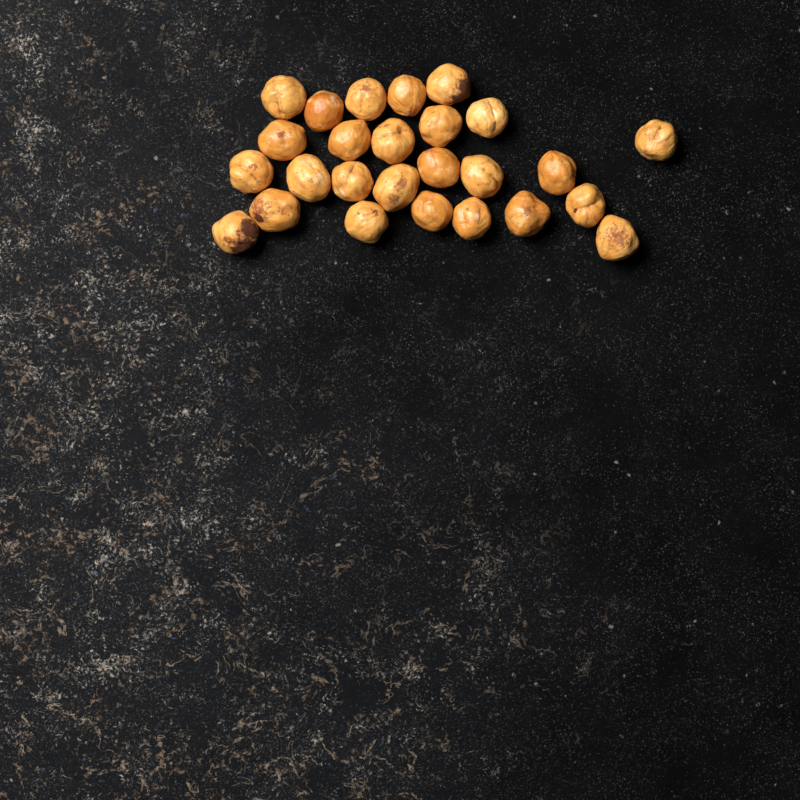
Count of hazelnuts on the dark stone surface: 26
